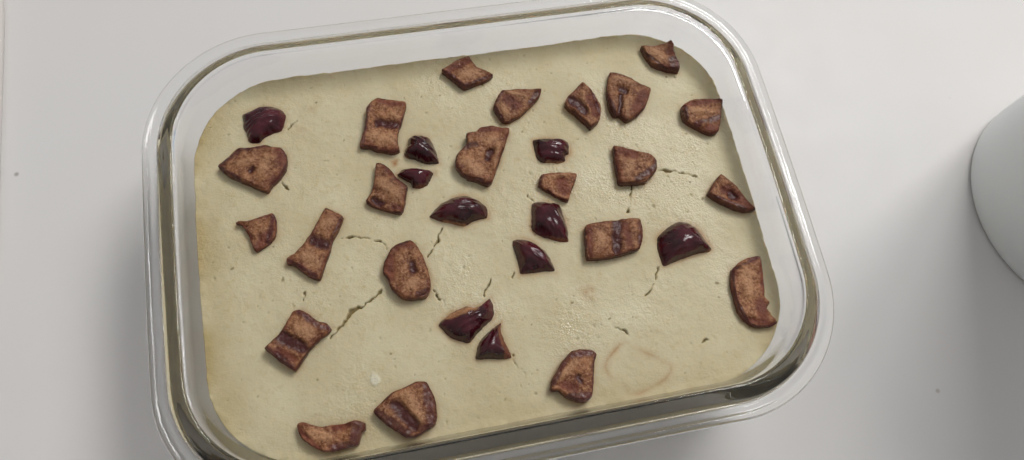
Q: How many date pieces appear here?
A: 32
